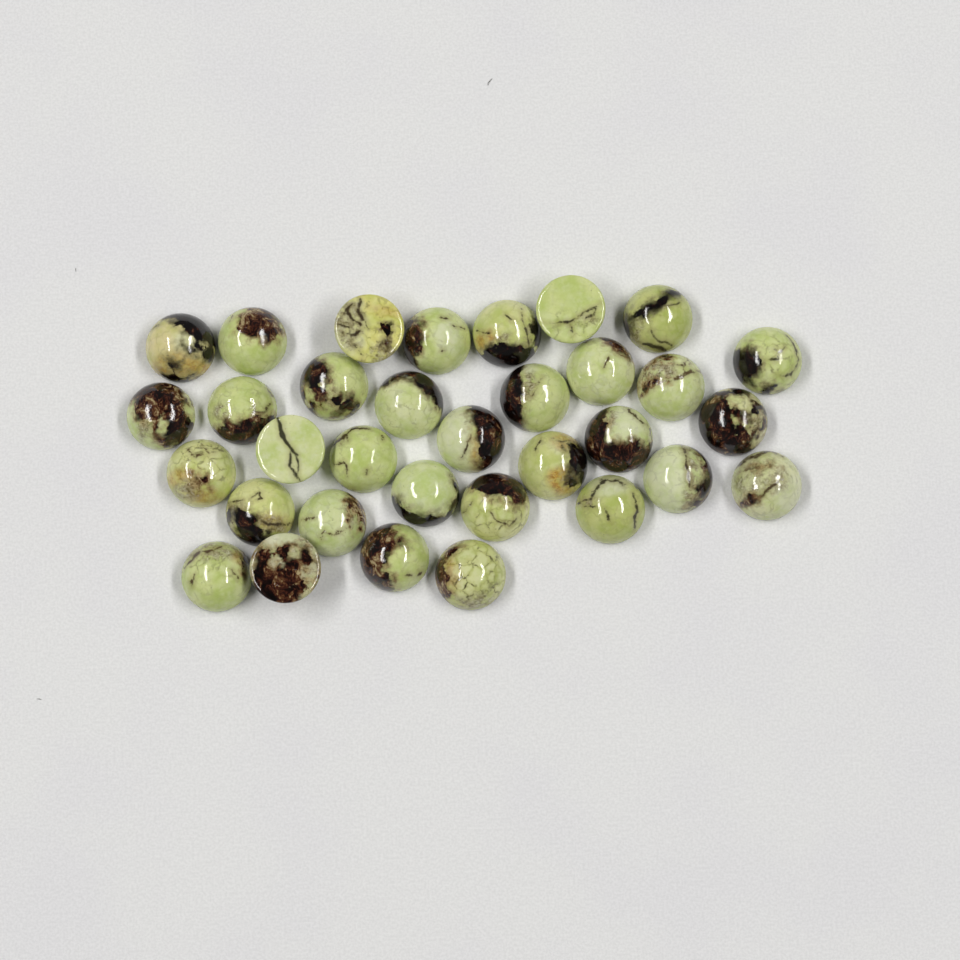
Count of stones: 33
